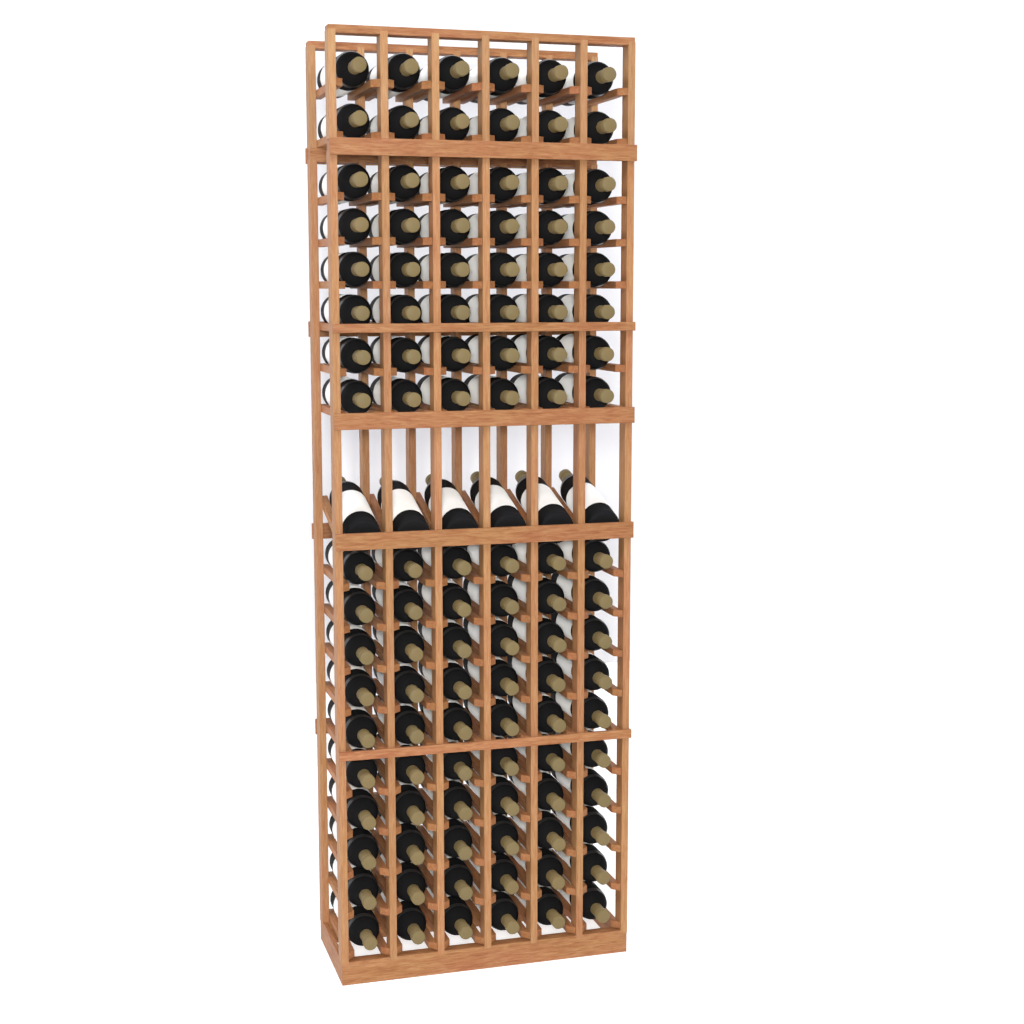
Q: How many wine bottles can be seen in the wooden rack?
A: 114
